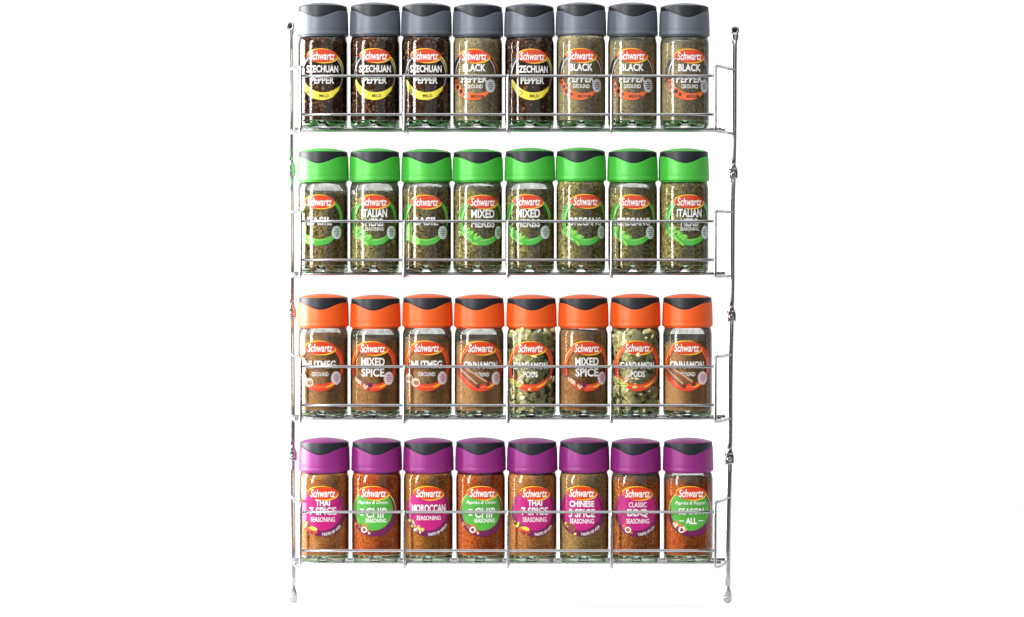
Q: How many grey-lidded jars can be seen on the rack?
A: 8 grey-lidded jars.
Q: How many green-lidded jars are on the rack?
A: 8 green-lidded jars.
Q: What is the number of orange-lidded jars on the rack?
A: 8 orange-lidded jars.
